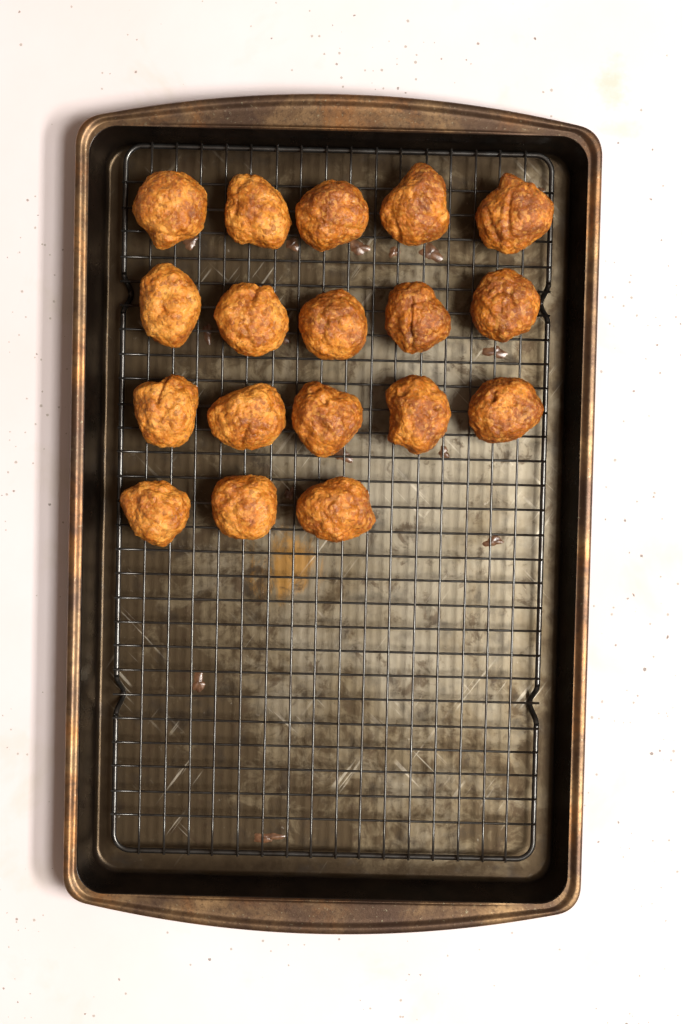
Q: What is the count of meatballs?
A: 18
